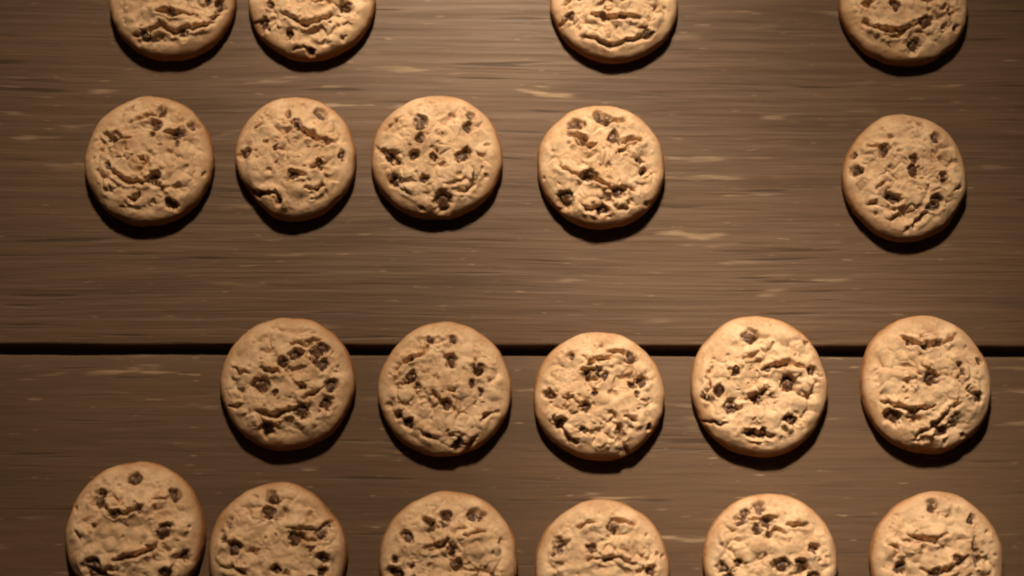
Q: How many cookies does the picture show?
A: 20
